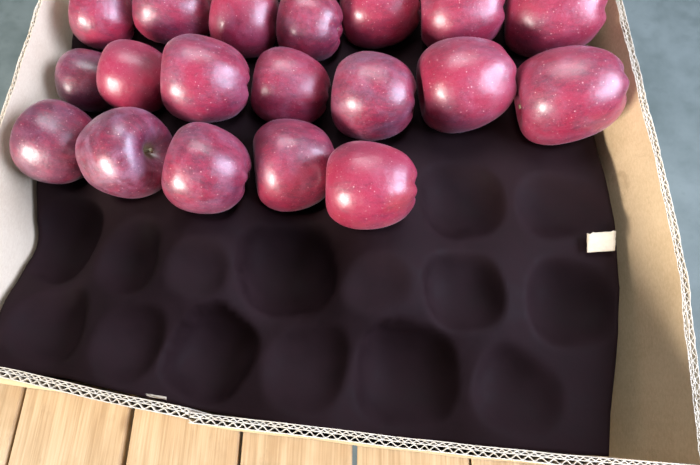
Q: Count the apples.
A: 19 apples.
